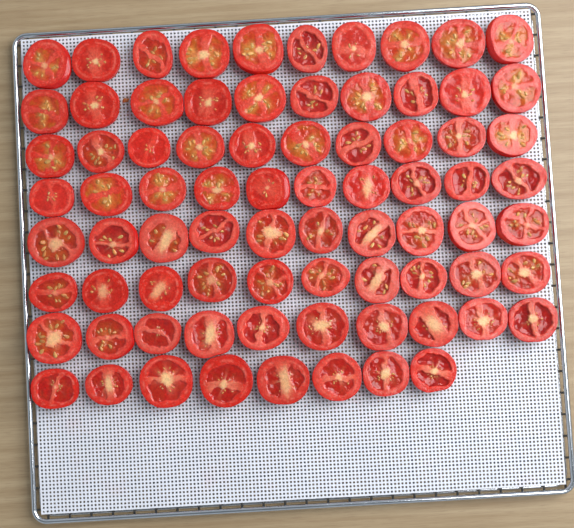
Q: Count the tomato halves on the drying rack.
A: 78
